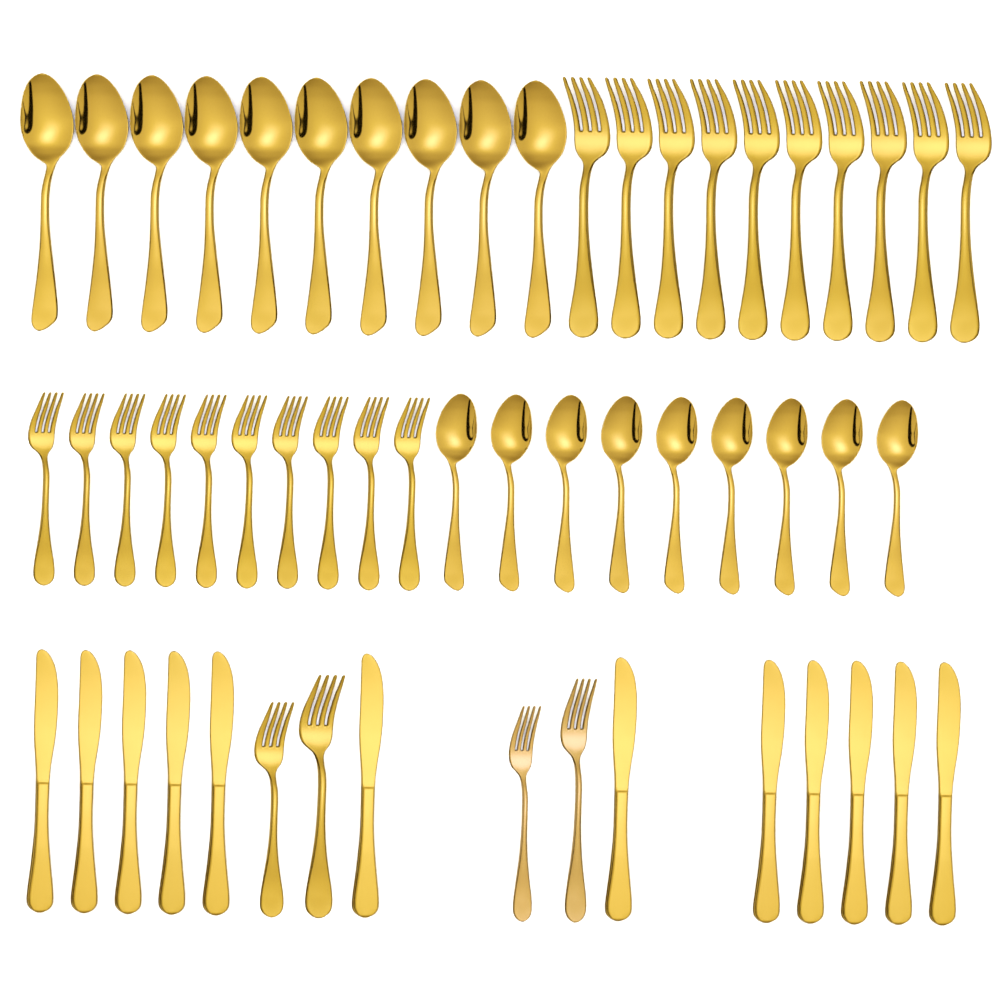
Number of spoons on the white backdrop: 19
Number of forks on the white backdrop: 24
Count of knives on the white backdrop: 12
